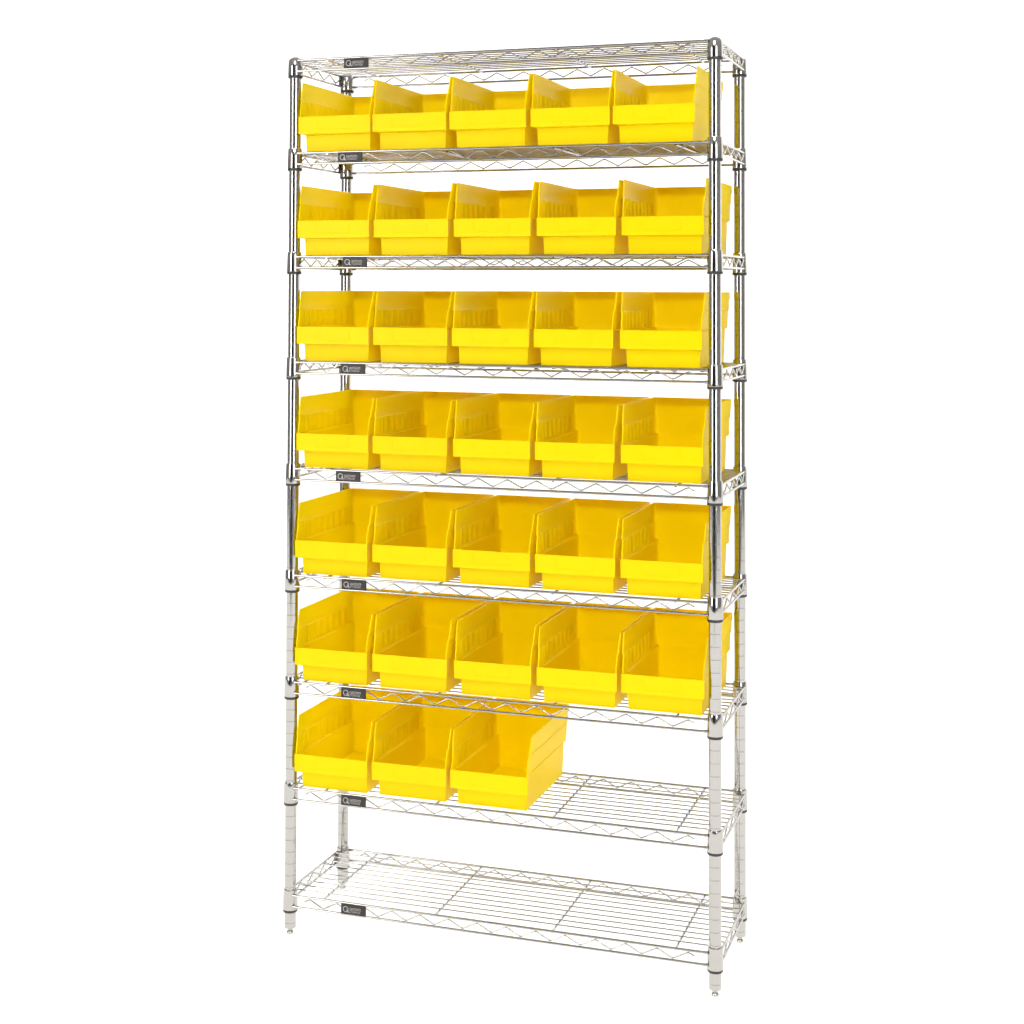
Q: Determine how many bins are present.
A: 33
